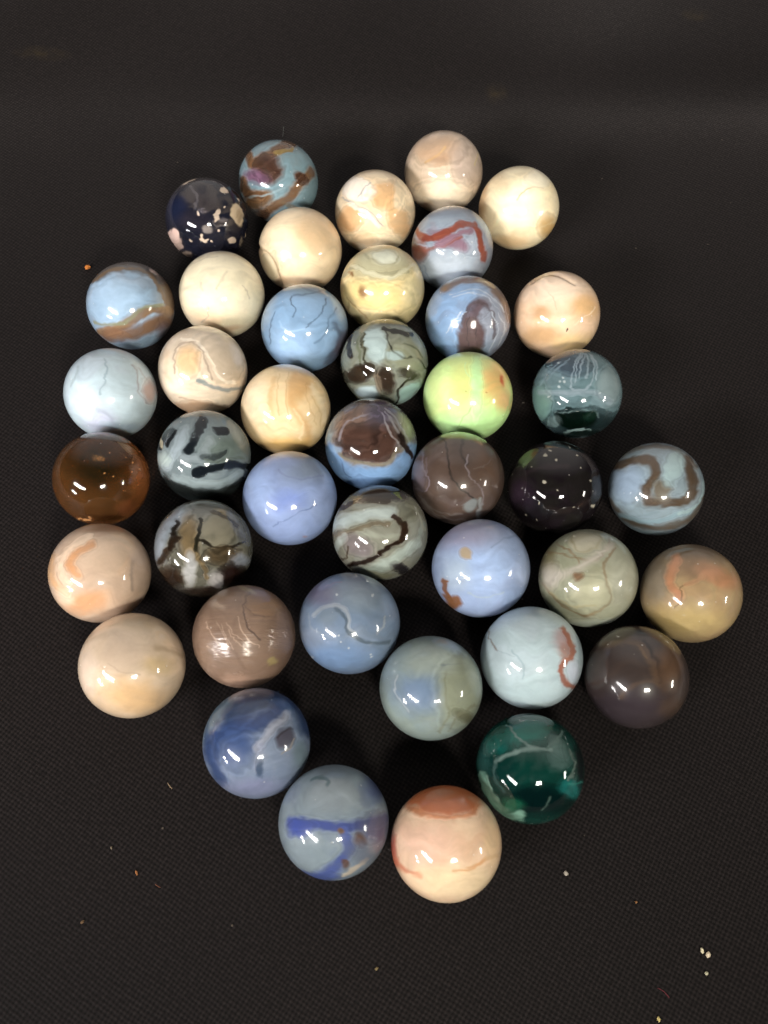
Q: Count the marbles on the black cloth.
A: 42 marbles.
